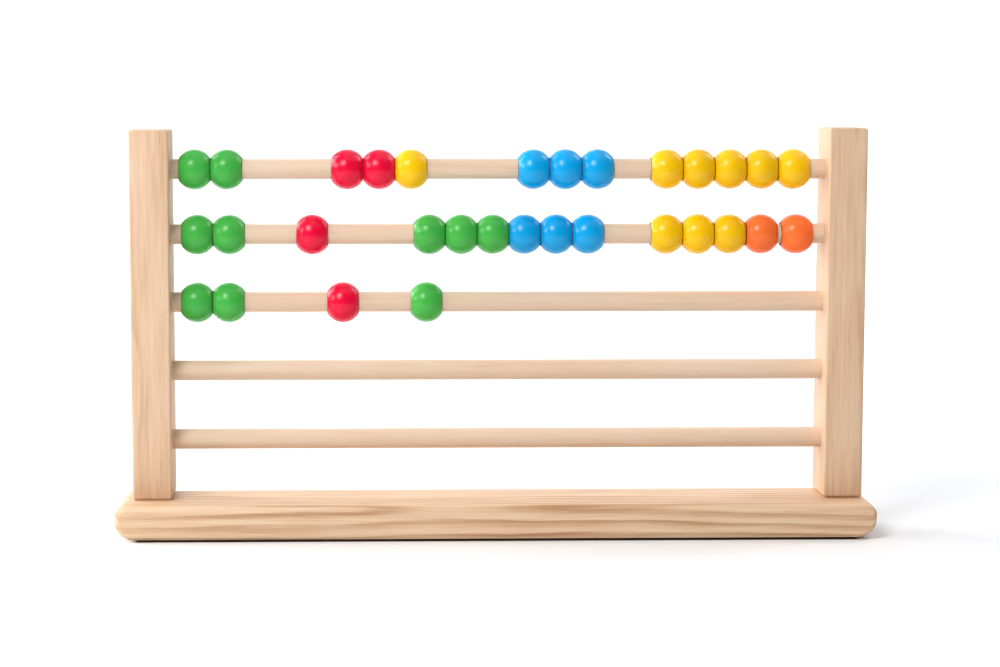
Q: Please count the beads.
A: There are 31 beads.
